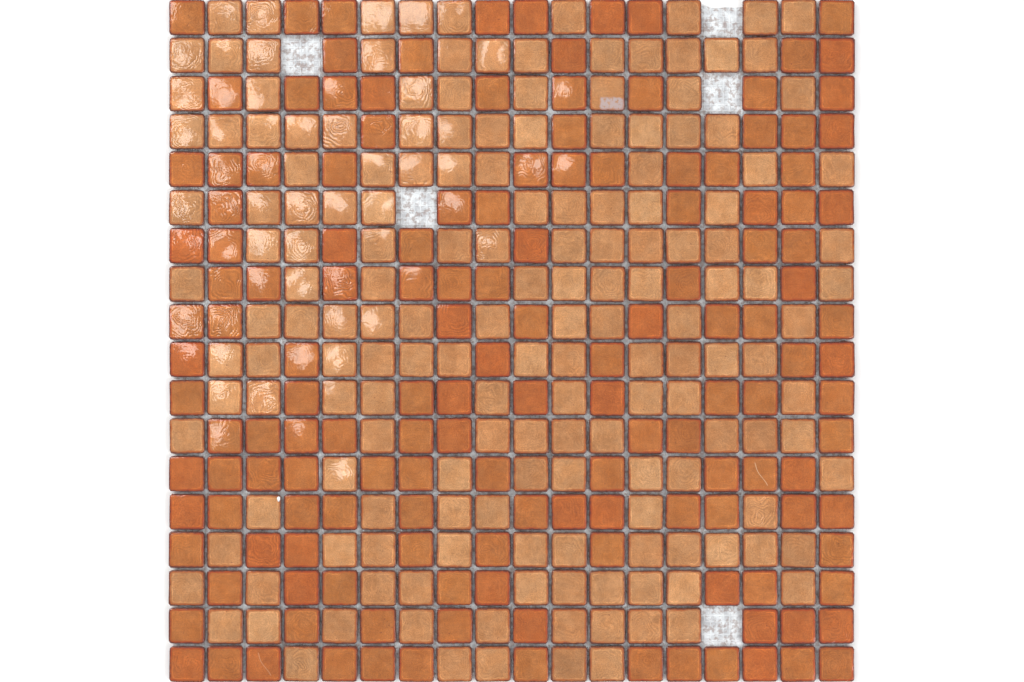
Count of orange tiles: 150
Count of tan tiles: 169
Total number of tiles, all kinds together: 319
